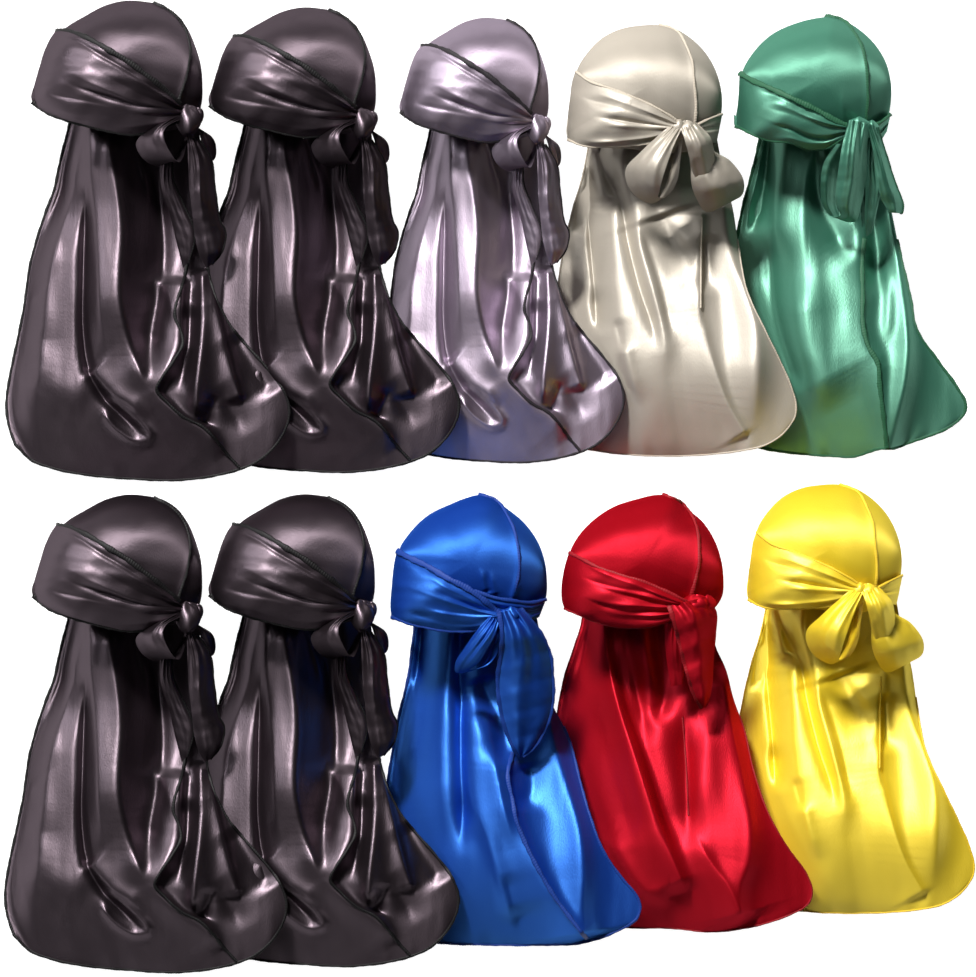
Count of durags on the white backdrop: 10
